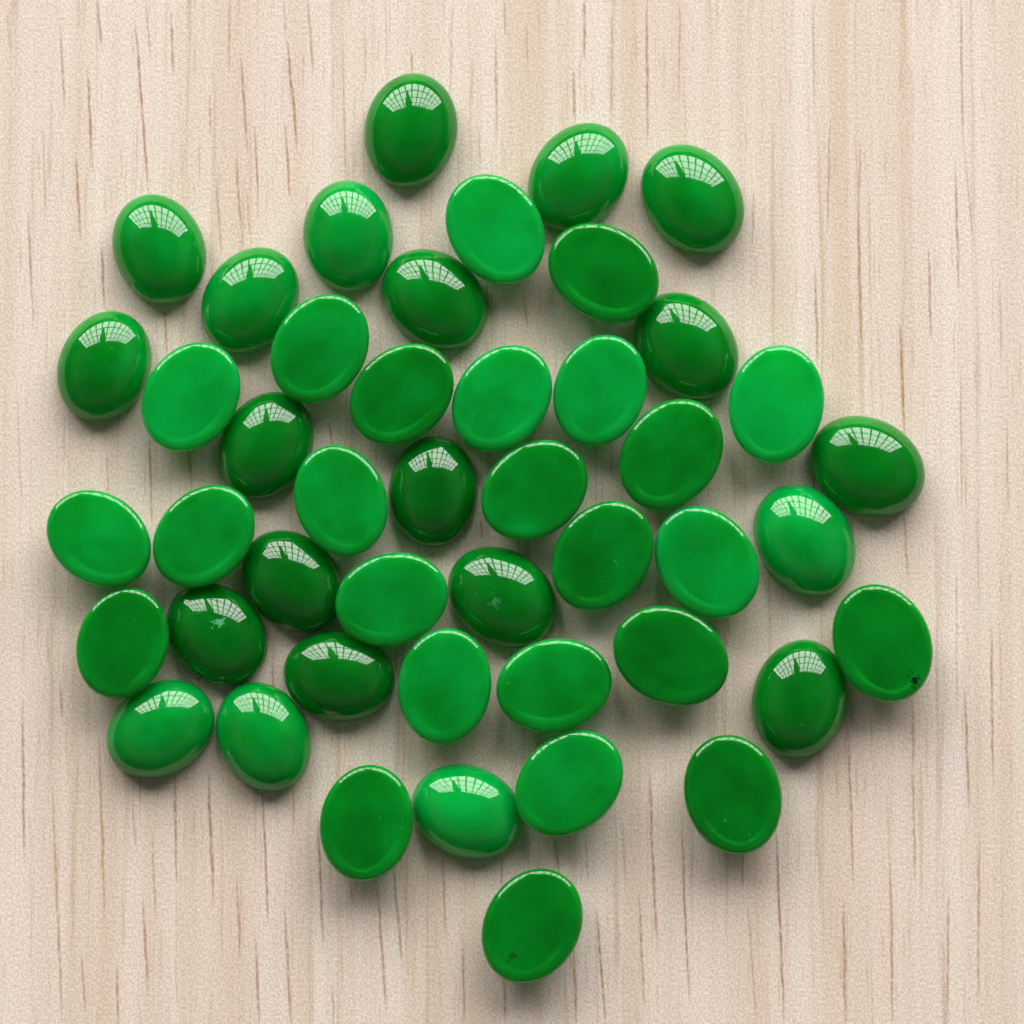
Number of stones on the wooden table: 46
